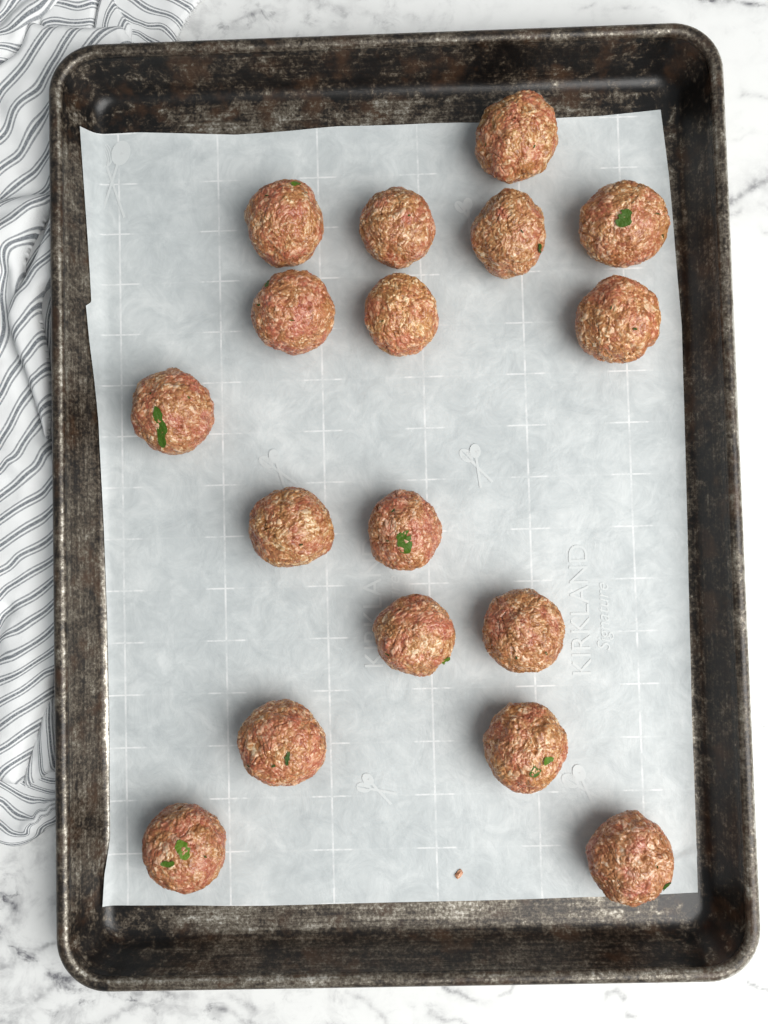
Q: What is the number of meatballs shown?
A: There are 17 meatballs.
